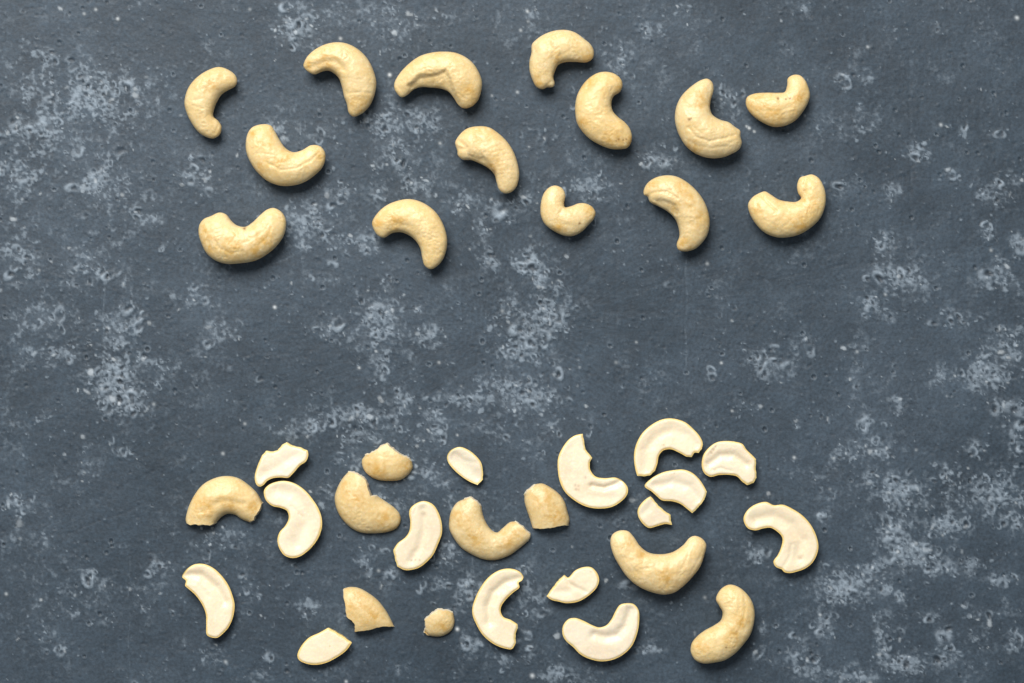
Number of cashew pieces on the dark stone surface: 22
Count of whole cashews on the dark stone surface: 16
